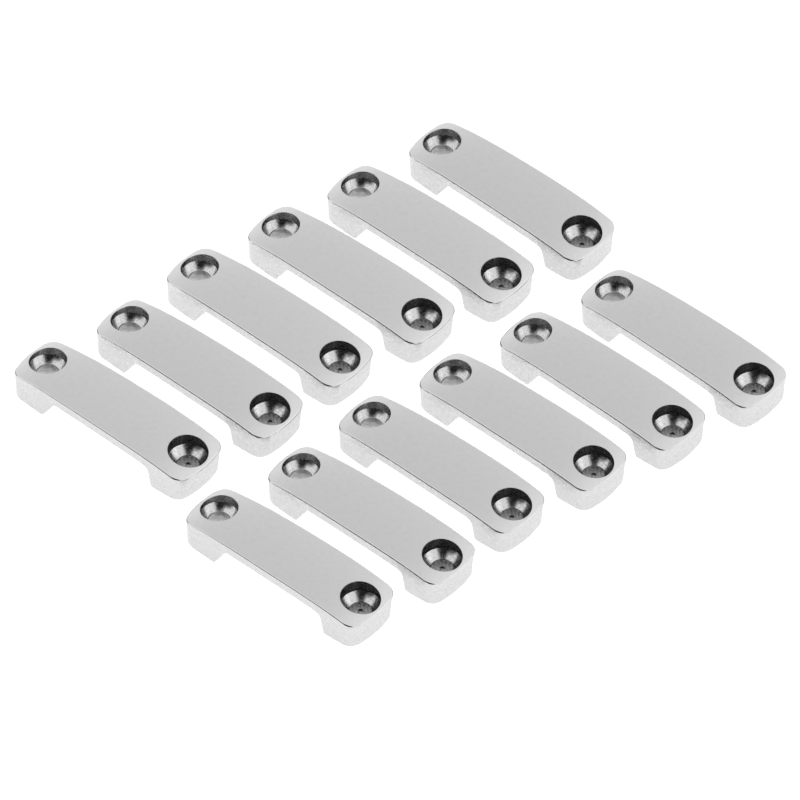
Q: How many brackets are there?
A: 12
